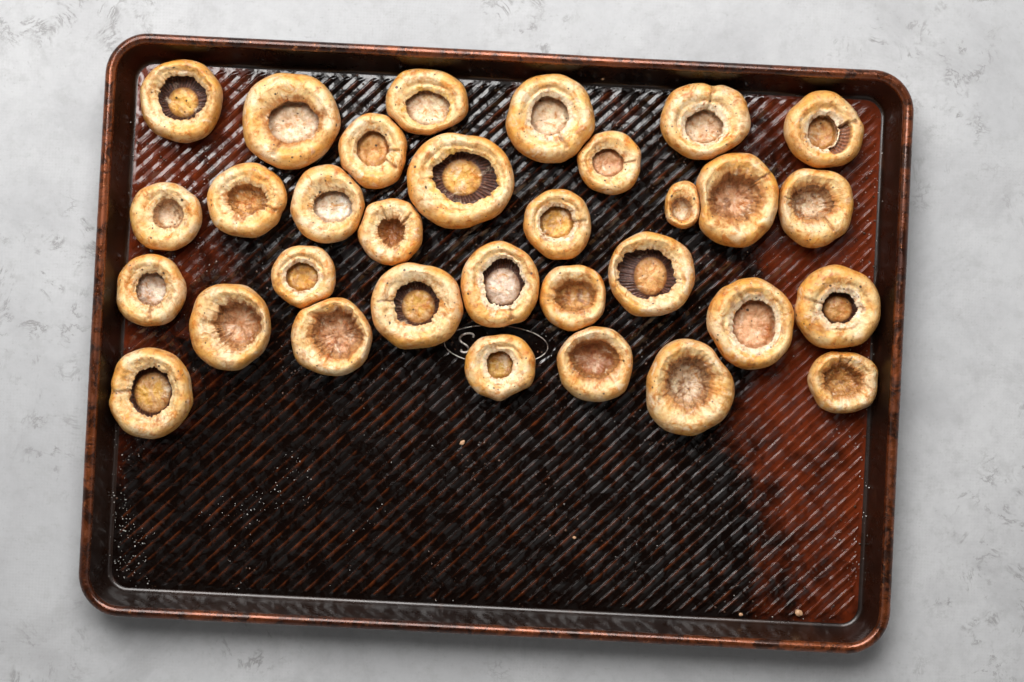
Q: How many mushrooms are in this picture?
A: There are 32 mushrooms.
